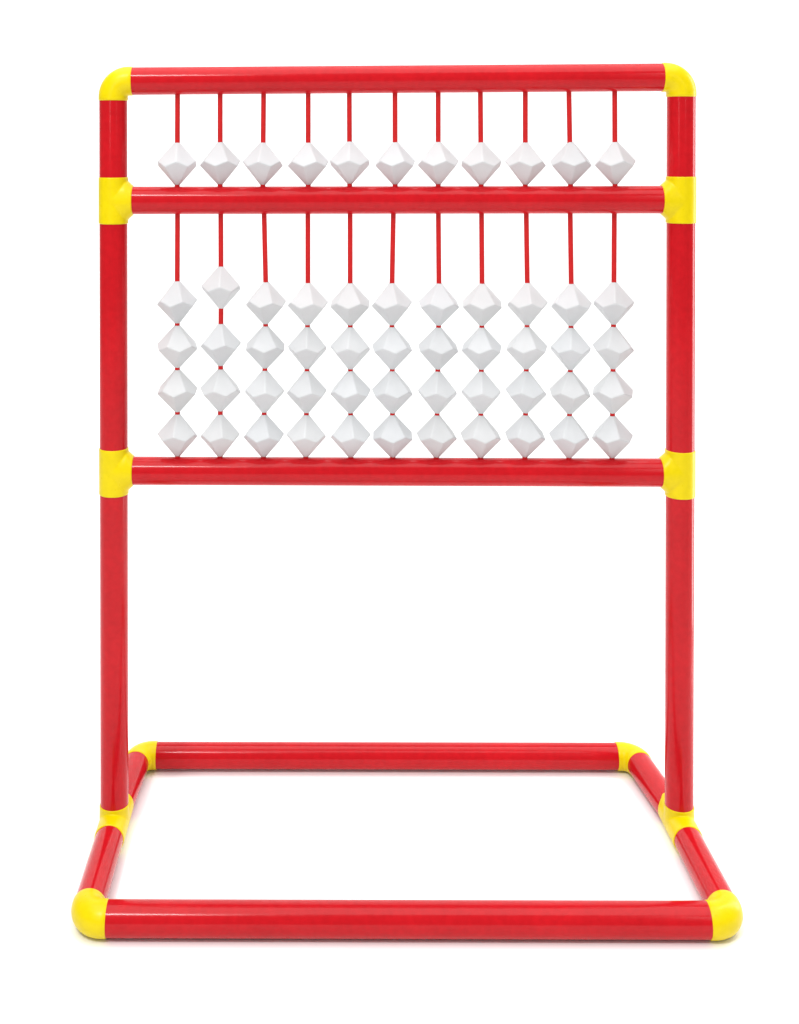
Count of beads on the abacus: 55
